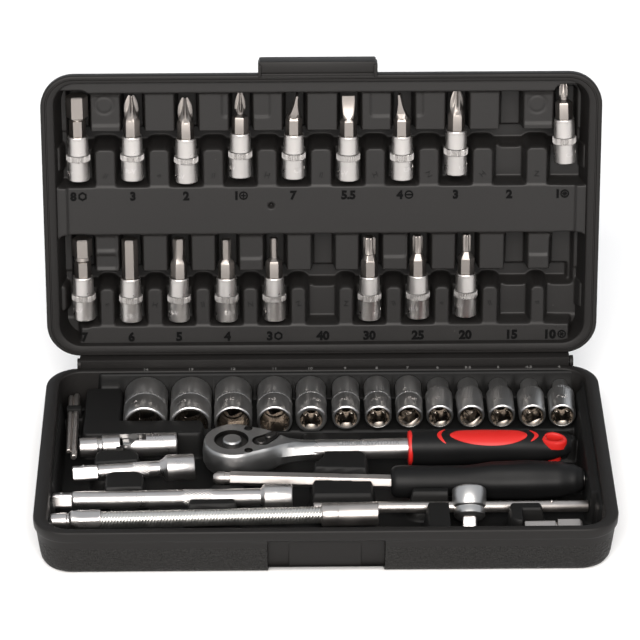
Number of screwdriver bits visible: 17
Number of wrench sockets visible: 13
